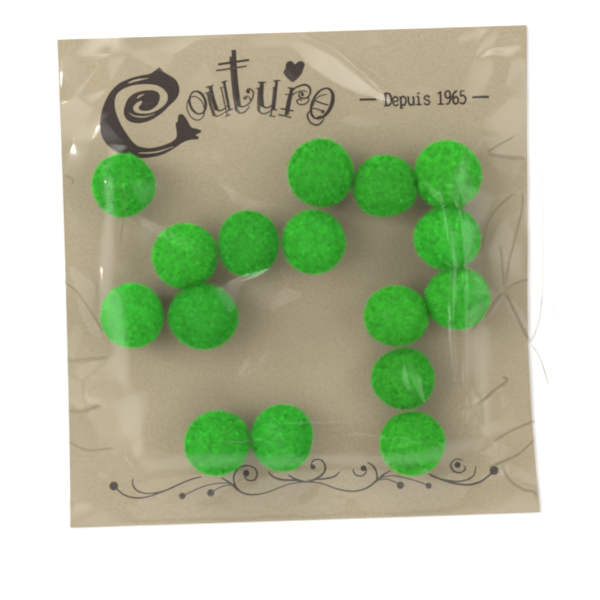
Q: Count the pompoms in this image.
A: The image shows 16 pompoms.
